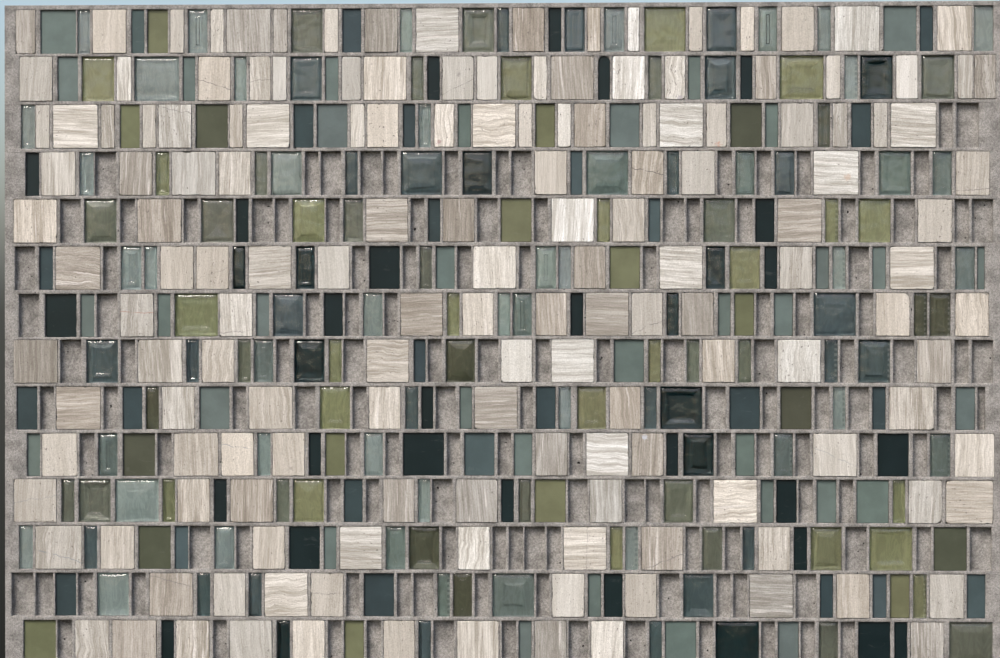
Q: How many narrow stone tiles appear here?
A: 33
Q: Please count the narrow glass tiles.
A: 159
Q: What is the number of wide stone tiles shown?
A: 121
